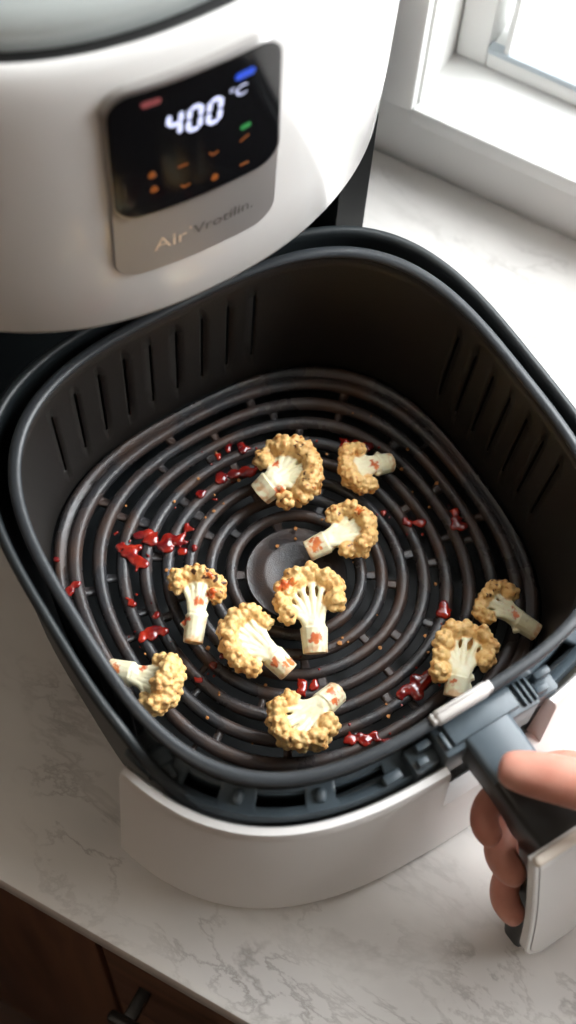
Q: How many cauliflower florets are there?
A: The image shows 10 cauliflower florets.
